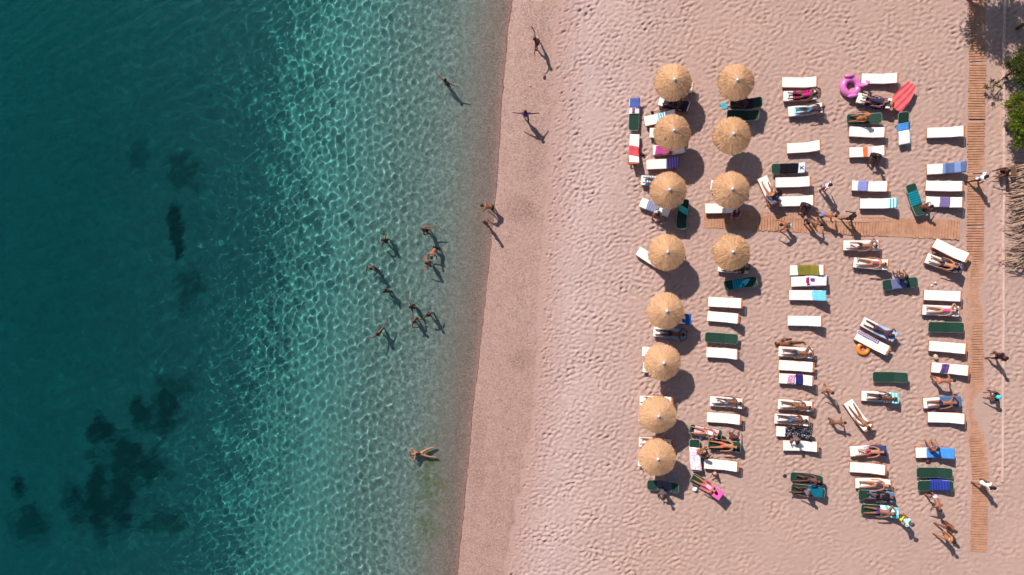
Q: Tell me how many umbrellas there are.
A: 12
